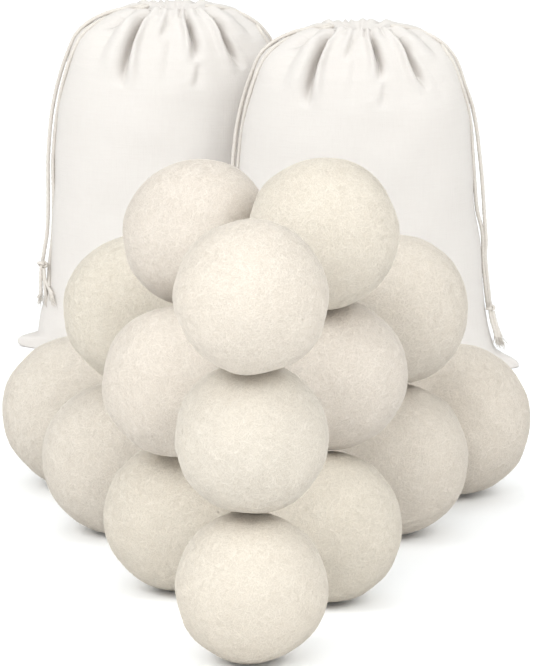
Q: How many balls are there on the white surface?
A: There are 15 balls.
